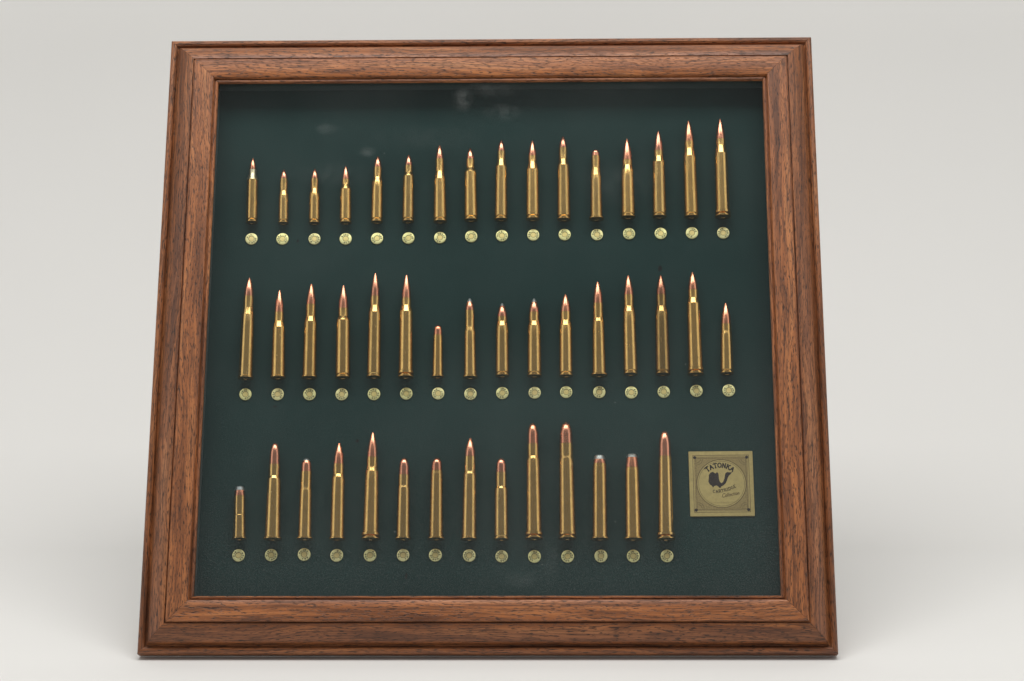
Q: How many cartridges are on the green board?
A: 46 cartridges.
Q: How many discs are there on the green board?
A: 46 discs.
